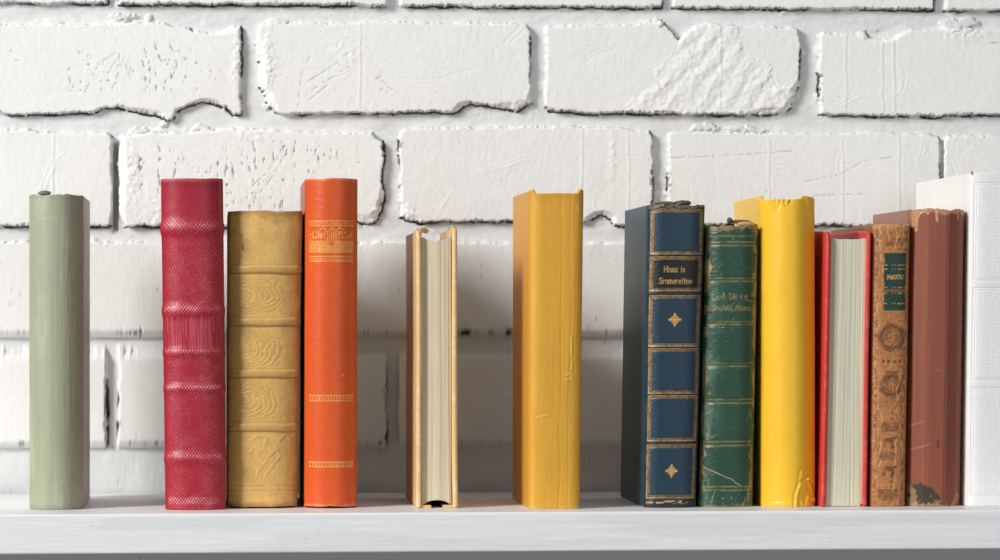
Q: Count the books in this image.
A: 13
